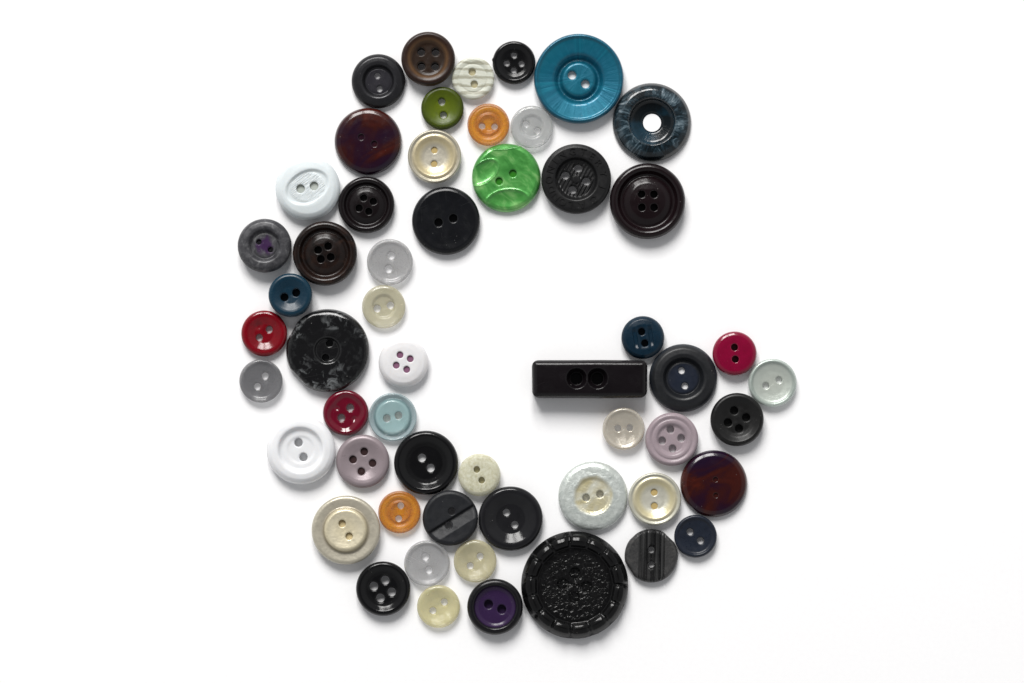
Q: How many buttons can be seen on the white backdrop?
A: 55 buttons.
